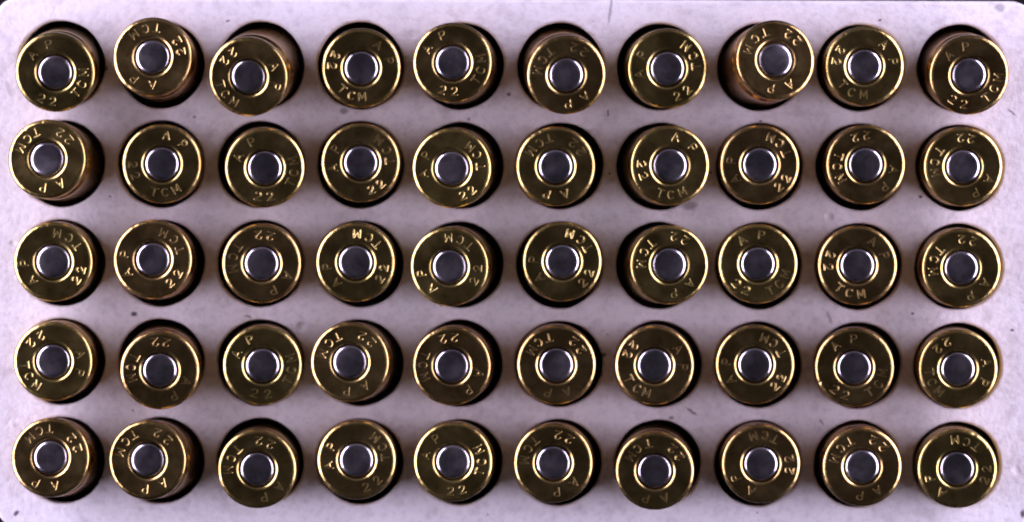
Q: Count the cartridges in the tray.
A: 50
